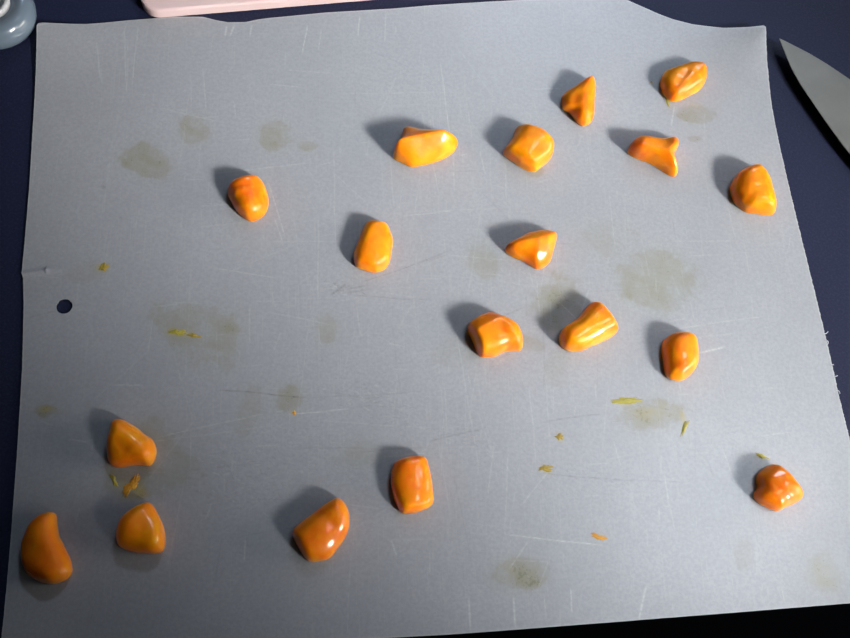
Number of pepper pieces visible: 18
